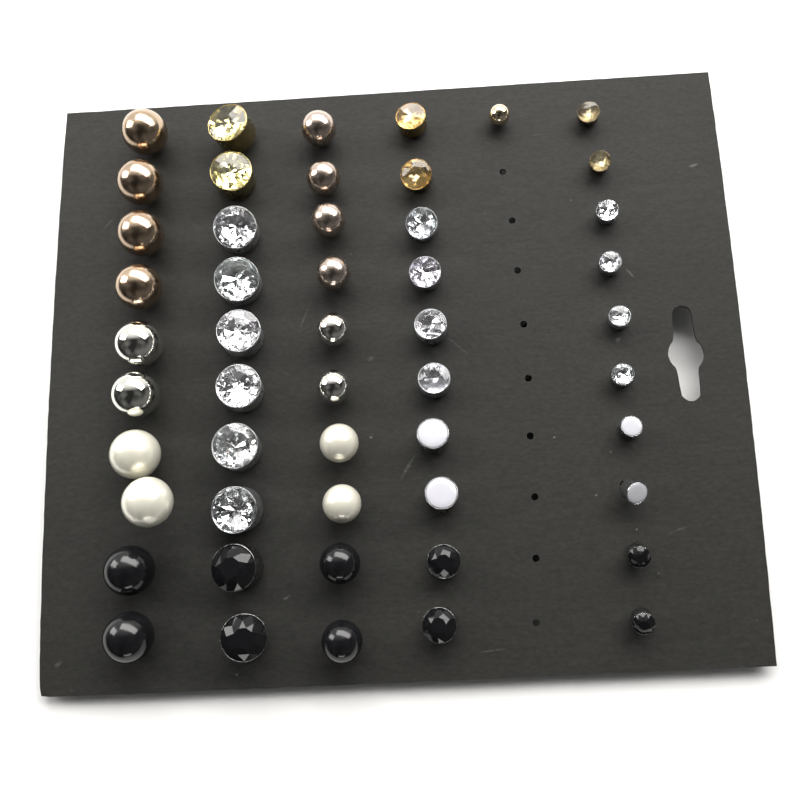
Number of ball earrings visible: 21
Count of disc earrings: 30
